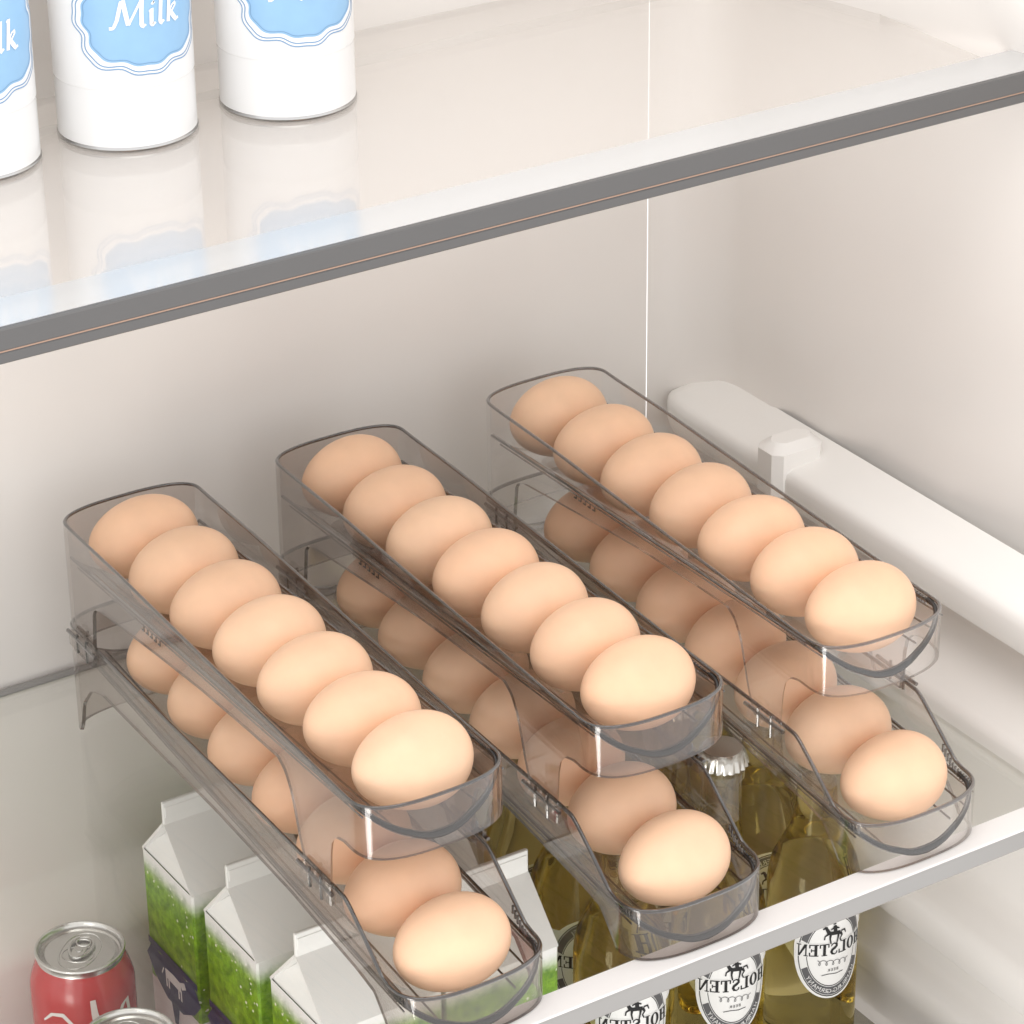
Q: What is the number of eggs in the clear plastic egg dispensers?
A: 42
